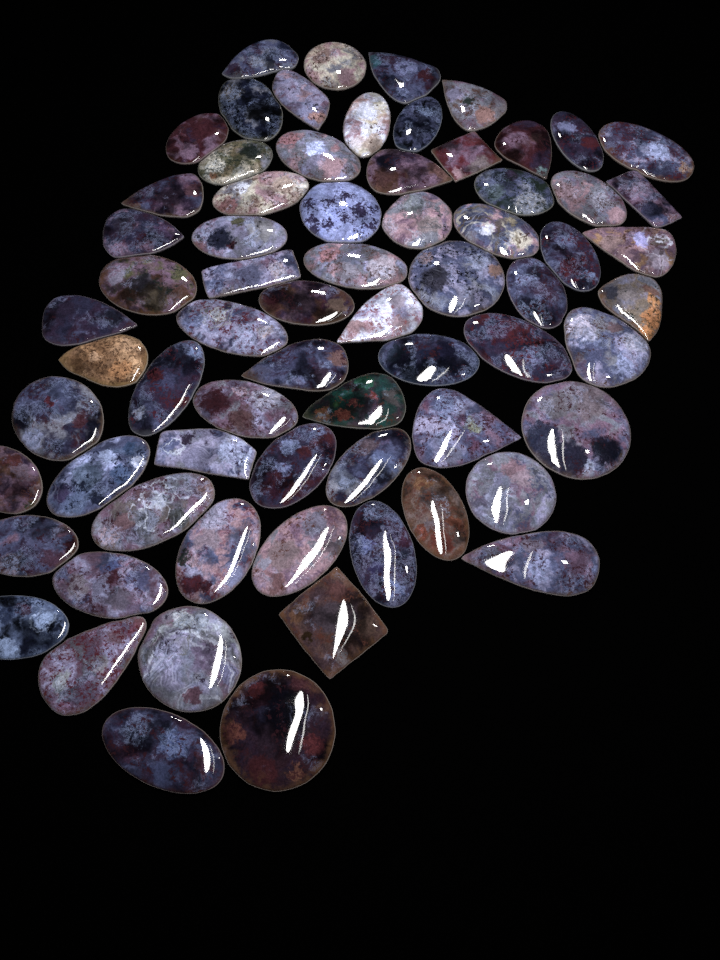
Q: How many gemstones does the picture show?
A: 69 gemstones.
